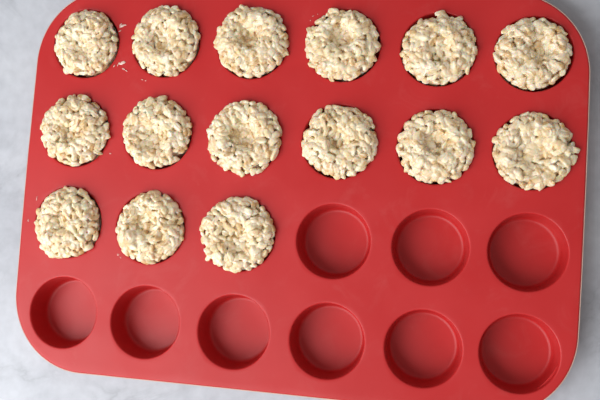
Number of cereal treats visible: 15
